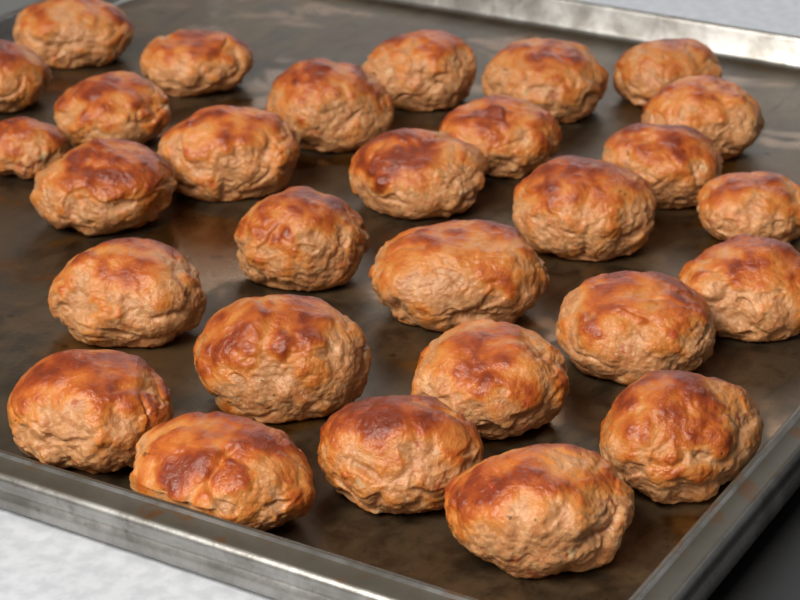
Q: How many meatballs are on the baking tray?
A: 29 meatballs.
